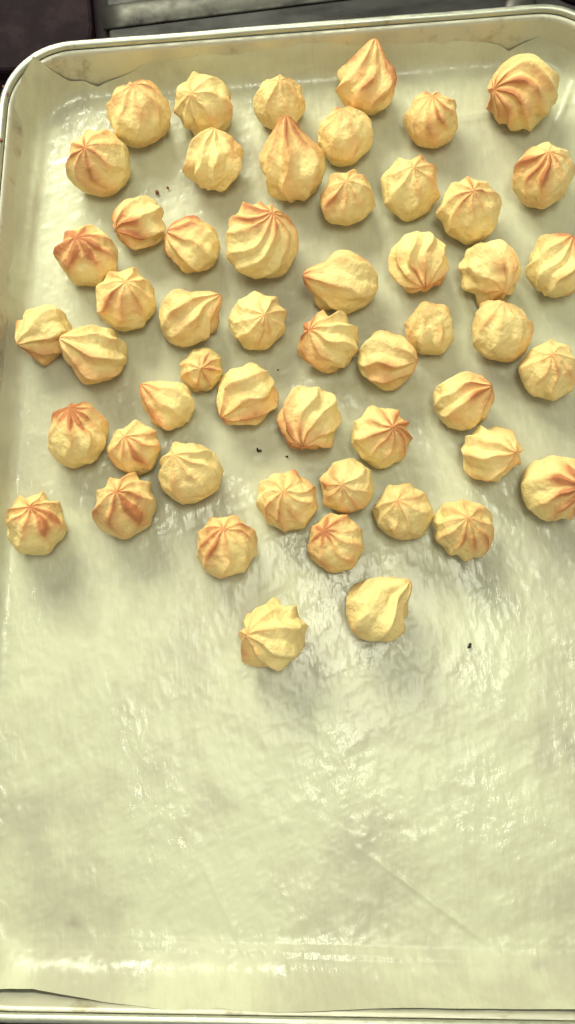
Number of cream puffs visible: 53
